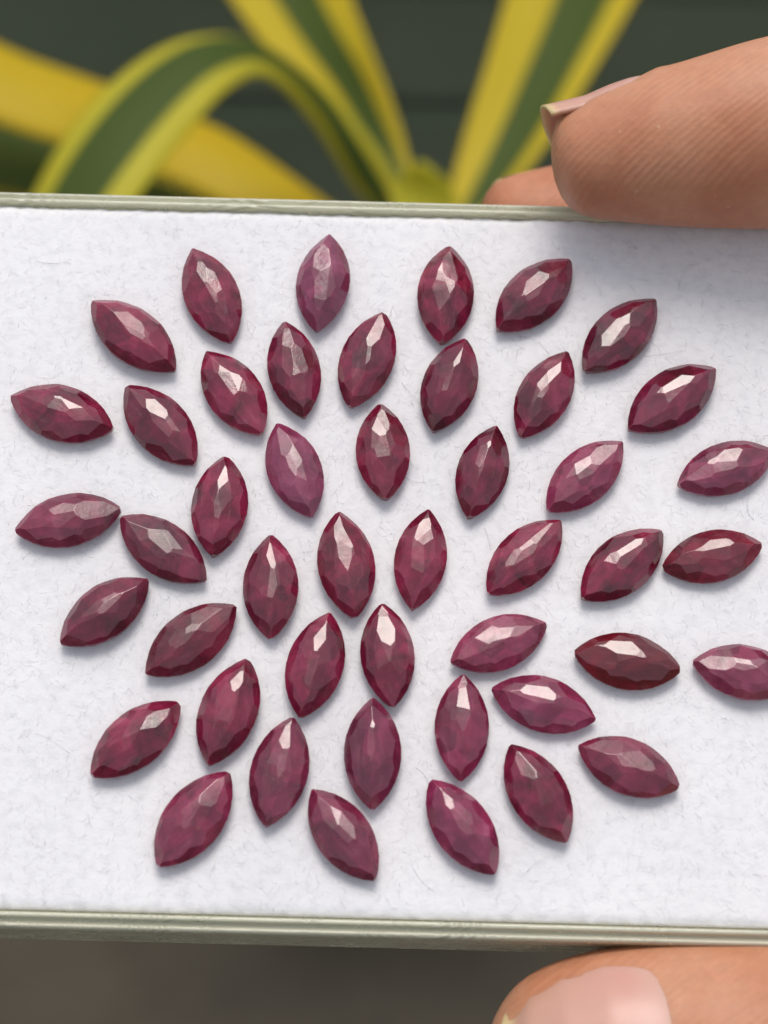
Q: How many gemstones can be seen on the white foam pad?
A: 46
